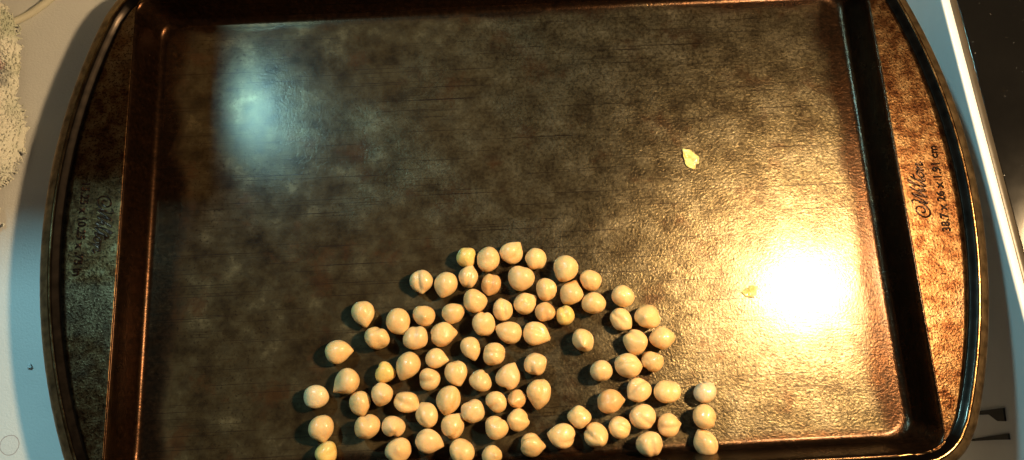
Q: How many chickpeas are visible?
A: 85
